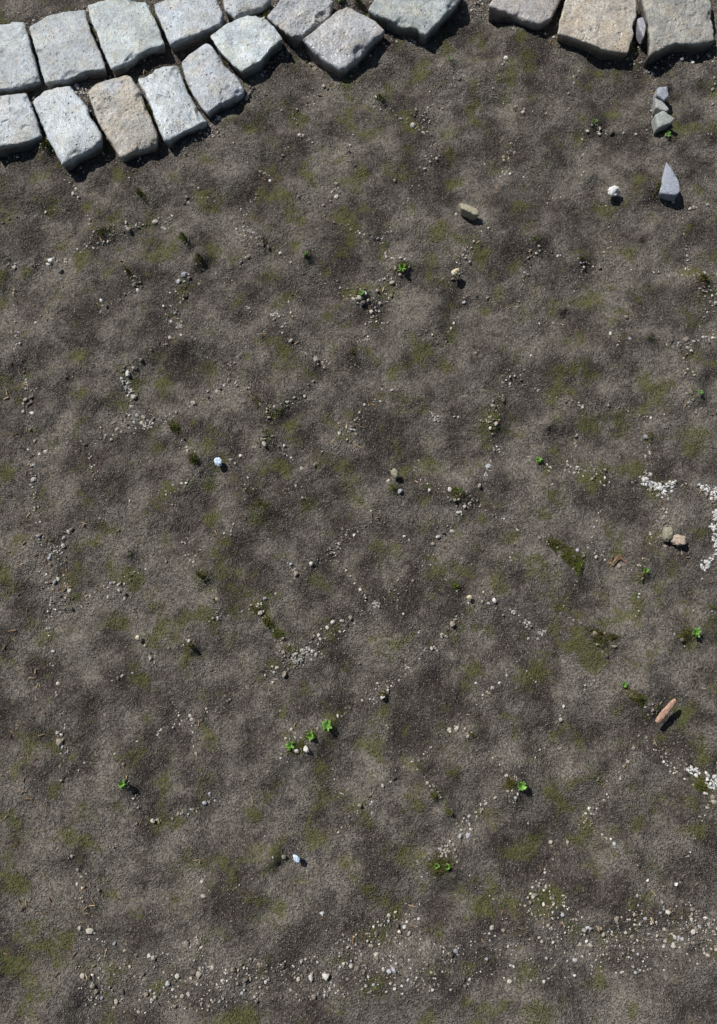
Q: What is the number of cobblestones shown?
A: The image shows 17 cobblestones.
